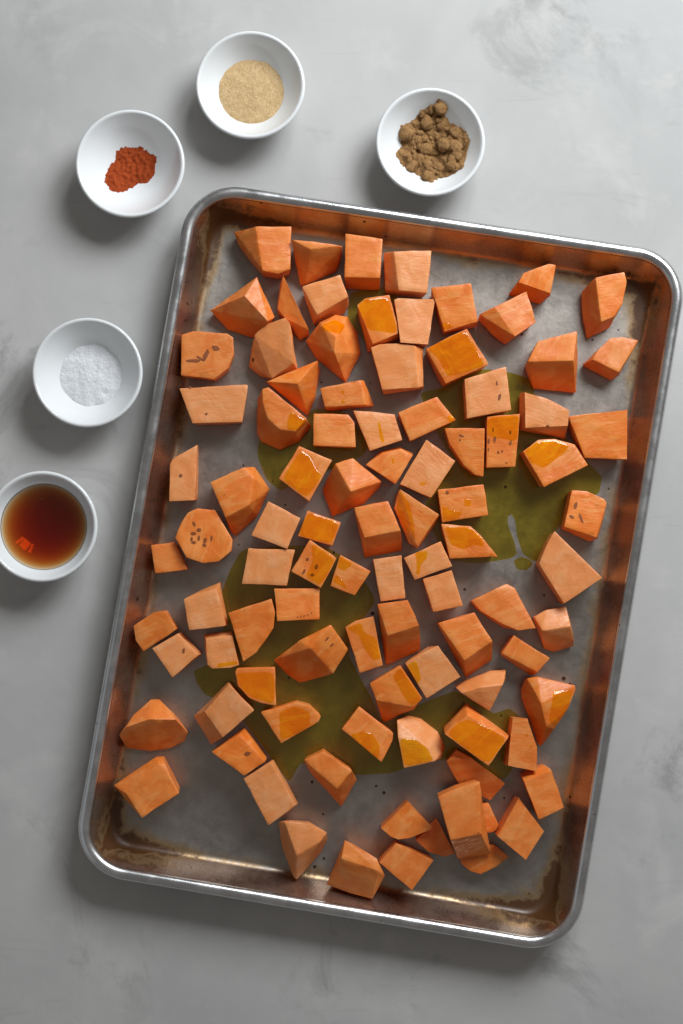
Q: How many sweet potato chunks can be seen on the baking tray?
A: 95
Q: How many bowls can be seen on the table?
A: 5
